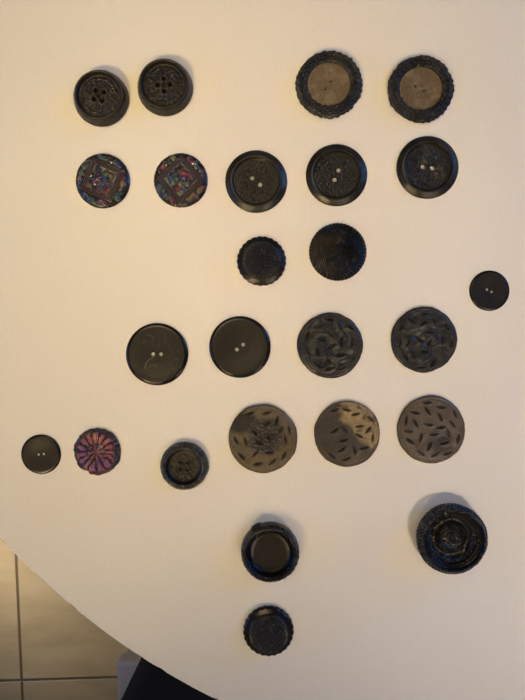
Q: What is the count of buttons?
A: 25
